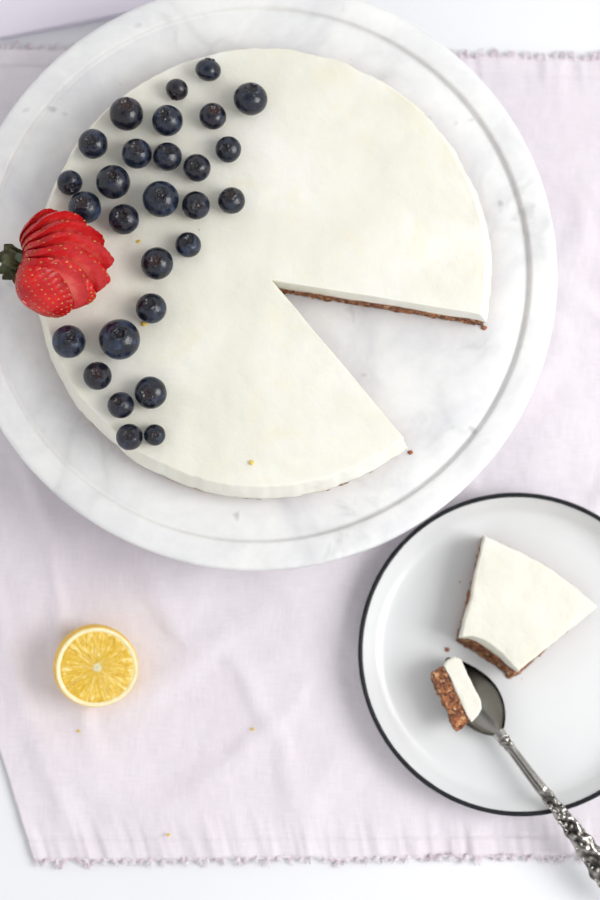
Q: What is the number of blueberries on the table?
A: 28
